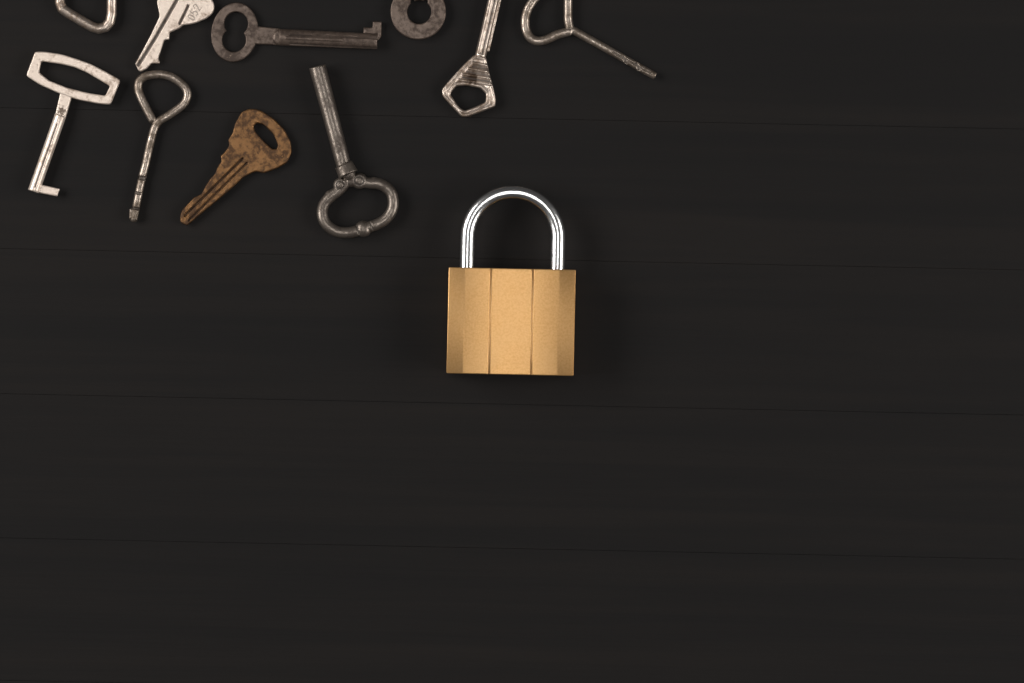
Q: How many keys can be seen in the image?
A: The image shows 10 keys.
